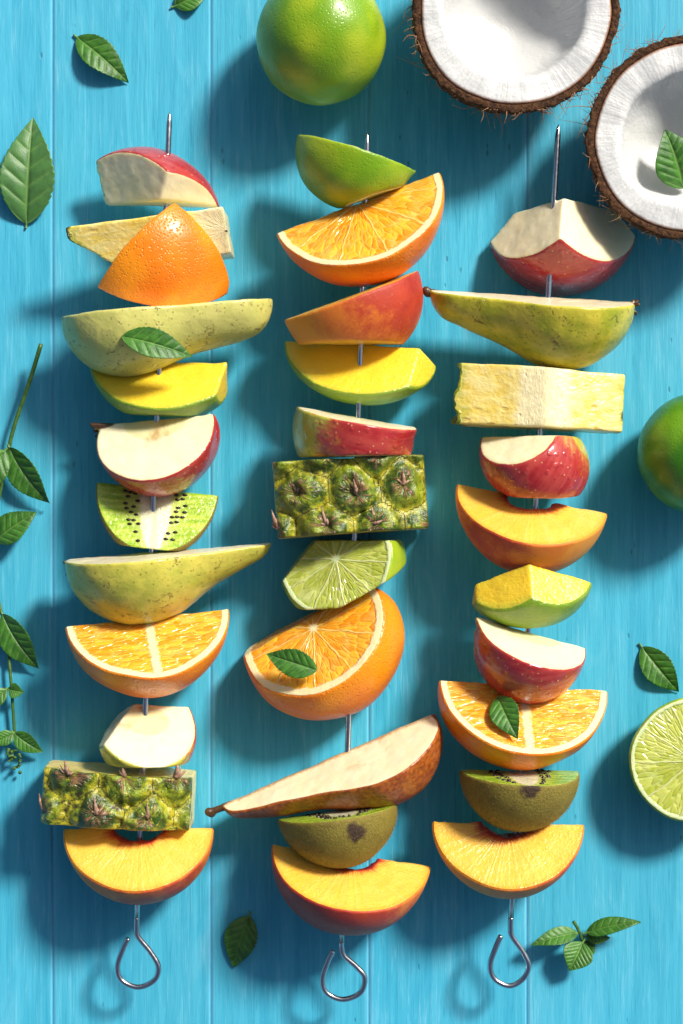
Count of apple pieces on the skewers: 7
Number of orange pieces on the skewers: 5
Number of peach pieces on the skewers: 5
